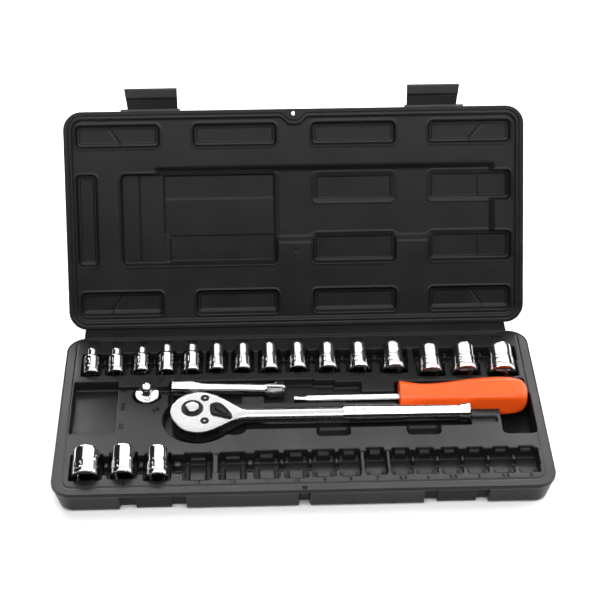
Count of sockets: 18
